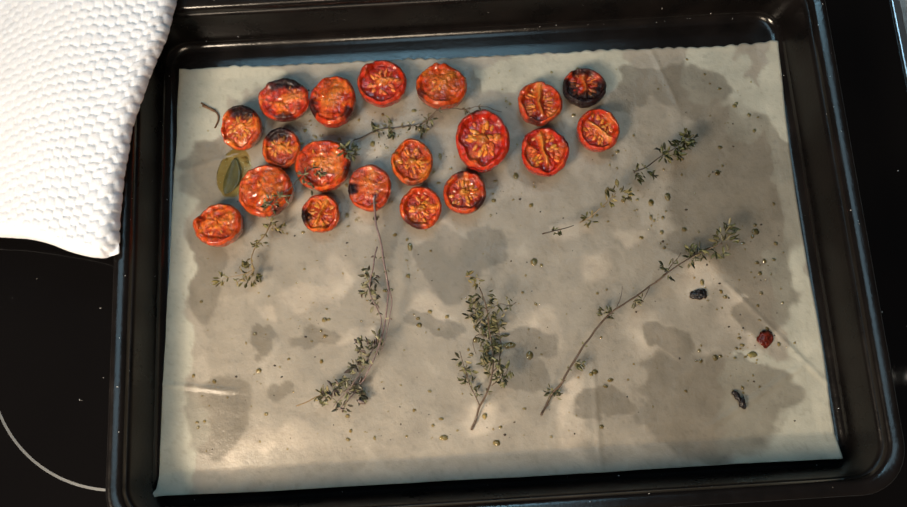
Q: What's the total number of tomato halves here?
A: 19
